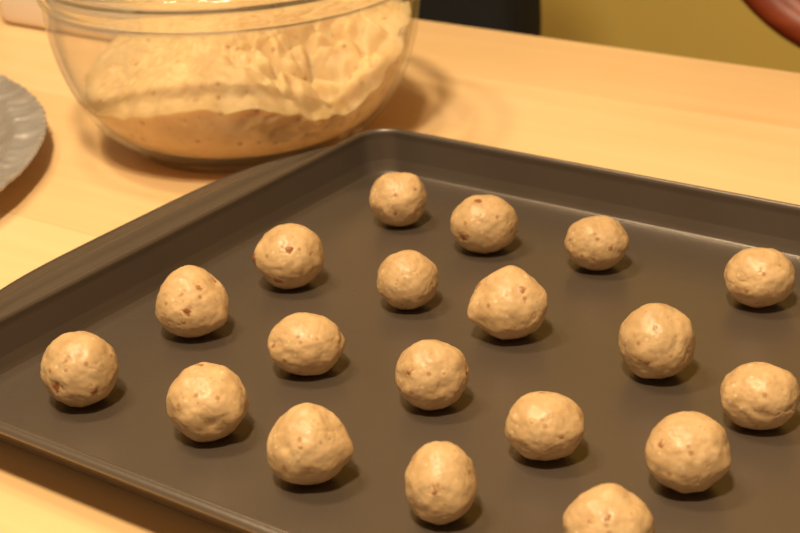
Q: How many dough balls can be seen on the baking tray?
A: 19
